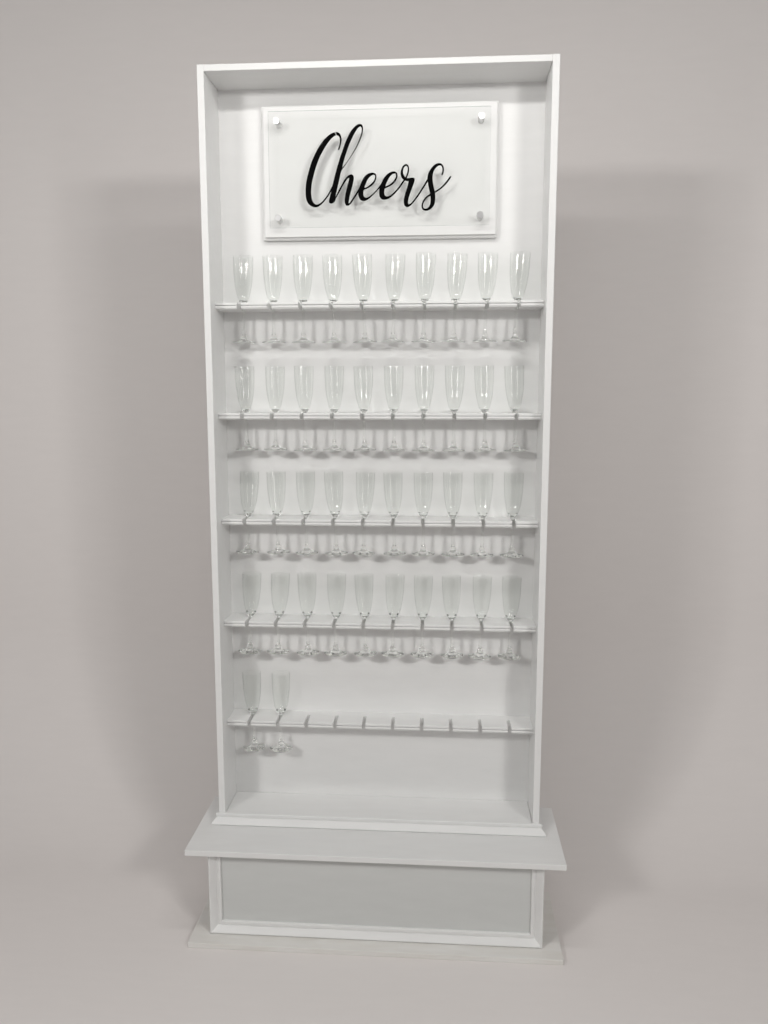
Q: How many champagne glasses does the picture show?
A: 42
